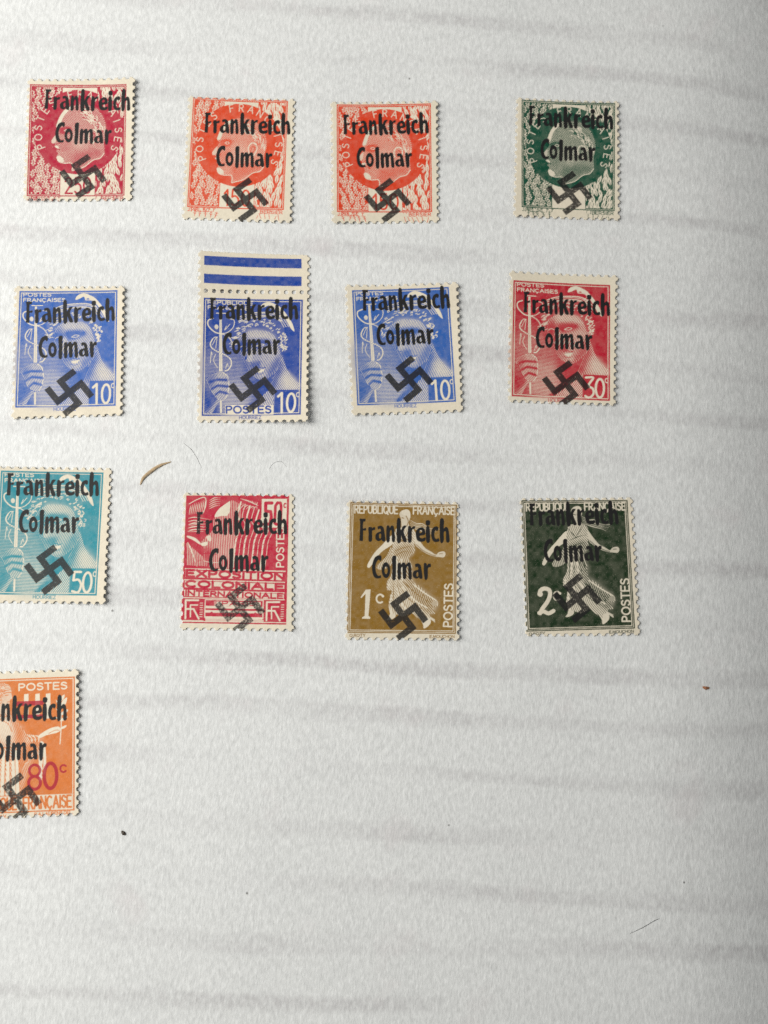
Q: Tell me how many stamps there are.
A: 13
